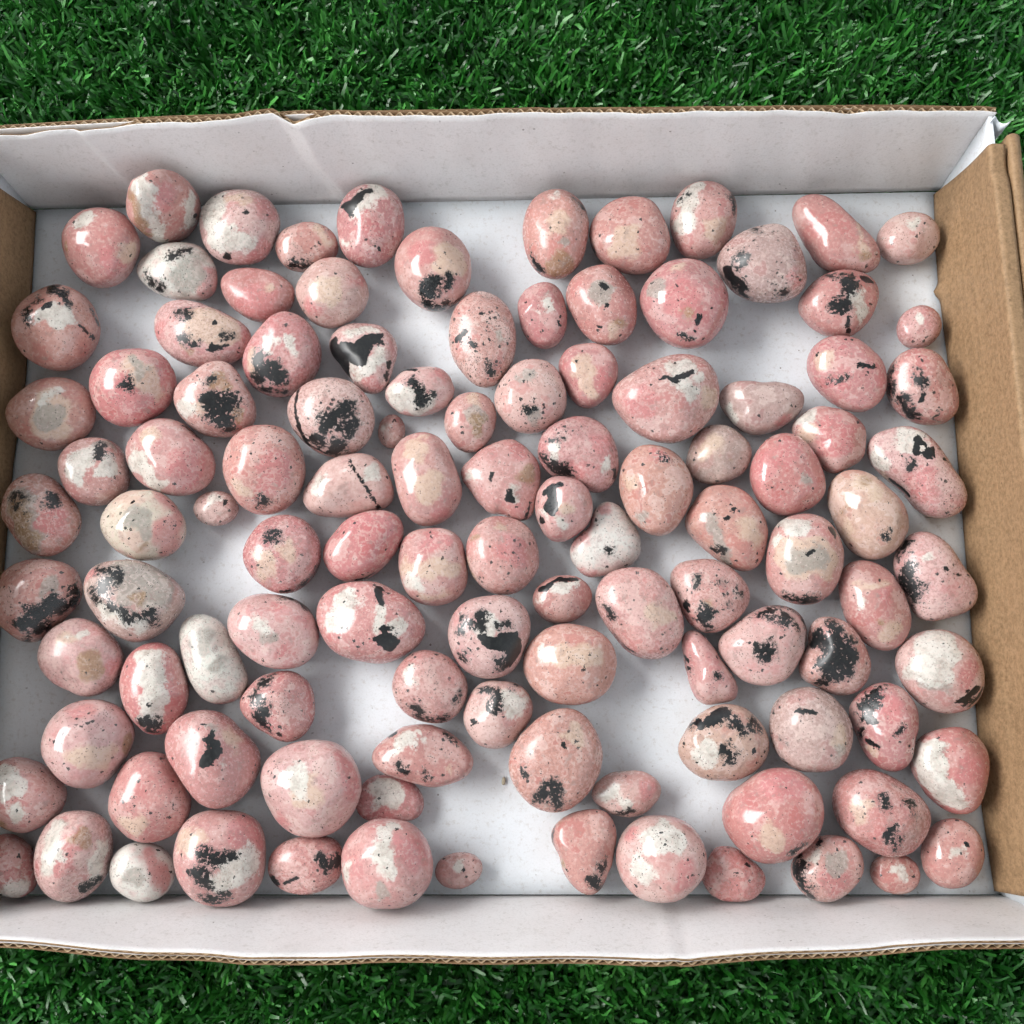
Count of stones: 111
